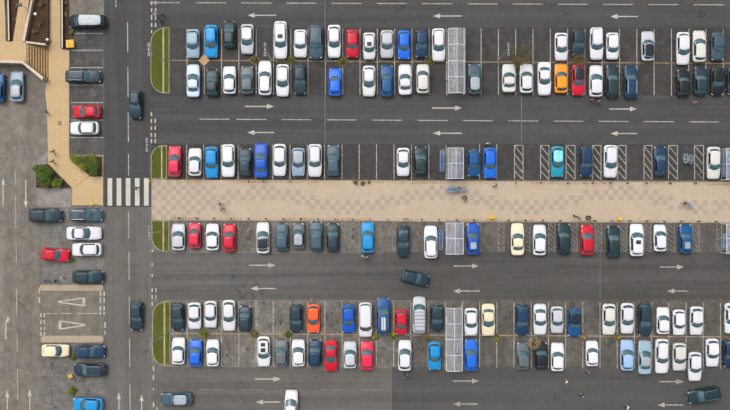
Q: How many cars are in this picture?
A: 159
